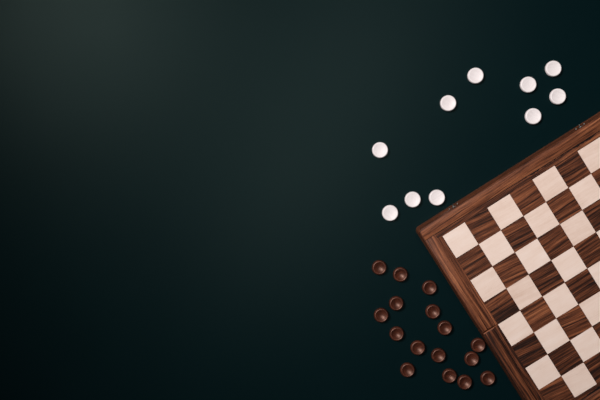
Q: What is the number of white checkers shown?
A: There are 10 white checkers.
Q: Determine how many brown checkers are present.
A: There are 16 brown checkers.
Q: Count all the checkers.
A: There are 26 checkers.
